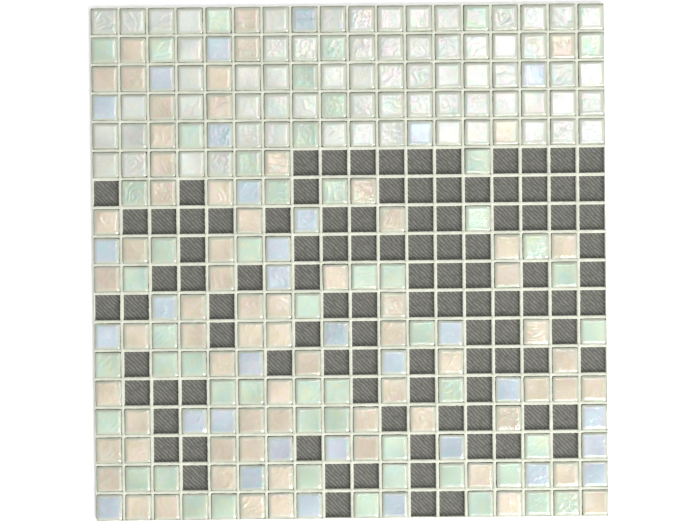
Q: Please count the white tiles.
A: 66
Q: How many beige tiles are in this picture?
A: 69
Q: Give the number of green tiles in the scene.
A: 52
